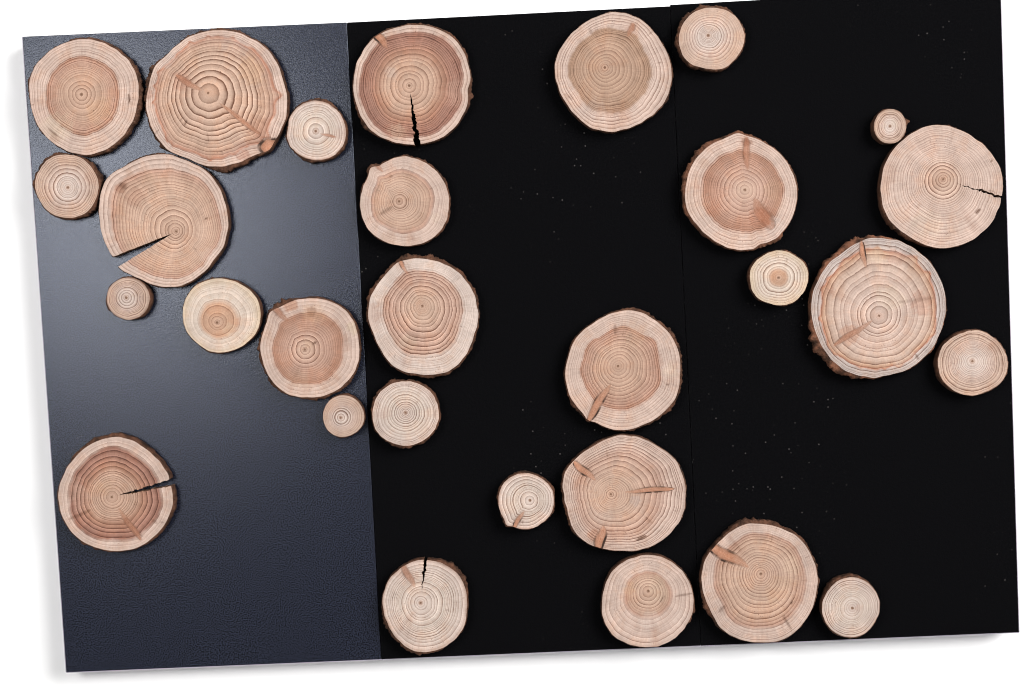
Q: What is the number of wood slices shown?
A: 29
